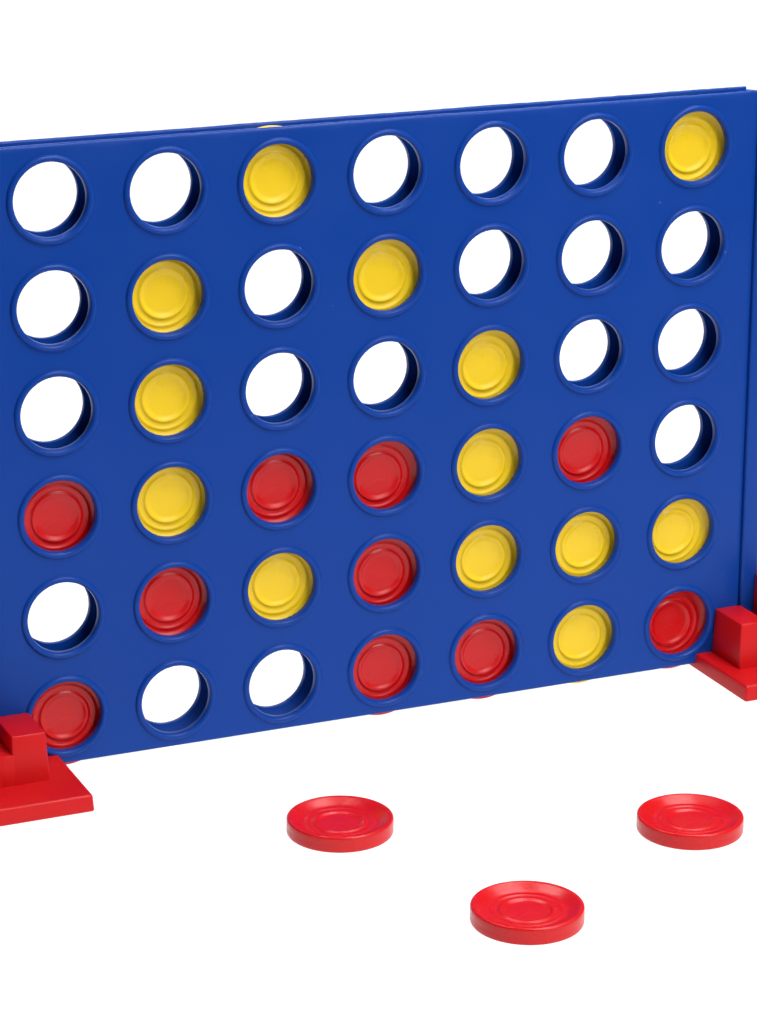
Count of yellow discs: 13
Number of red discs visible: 13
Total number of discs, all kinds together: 26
